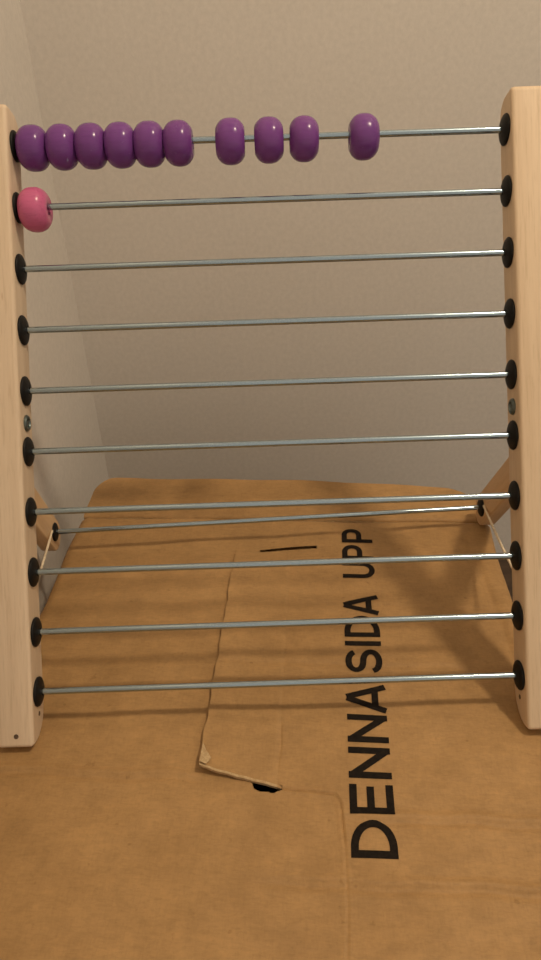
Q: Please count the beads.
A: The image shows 11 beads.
